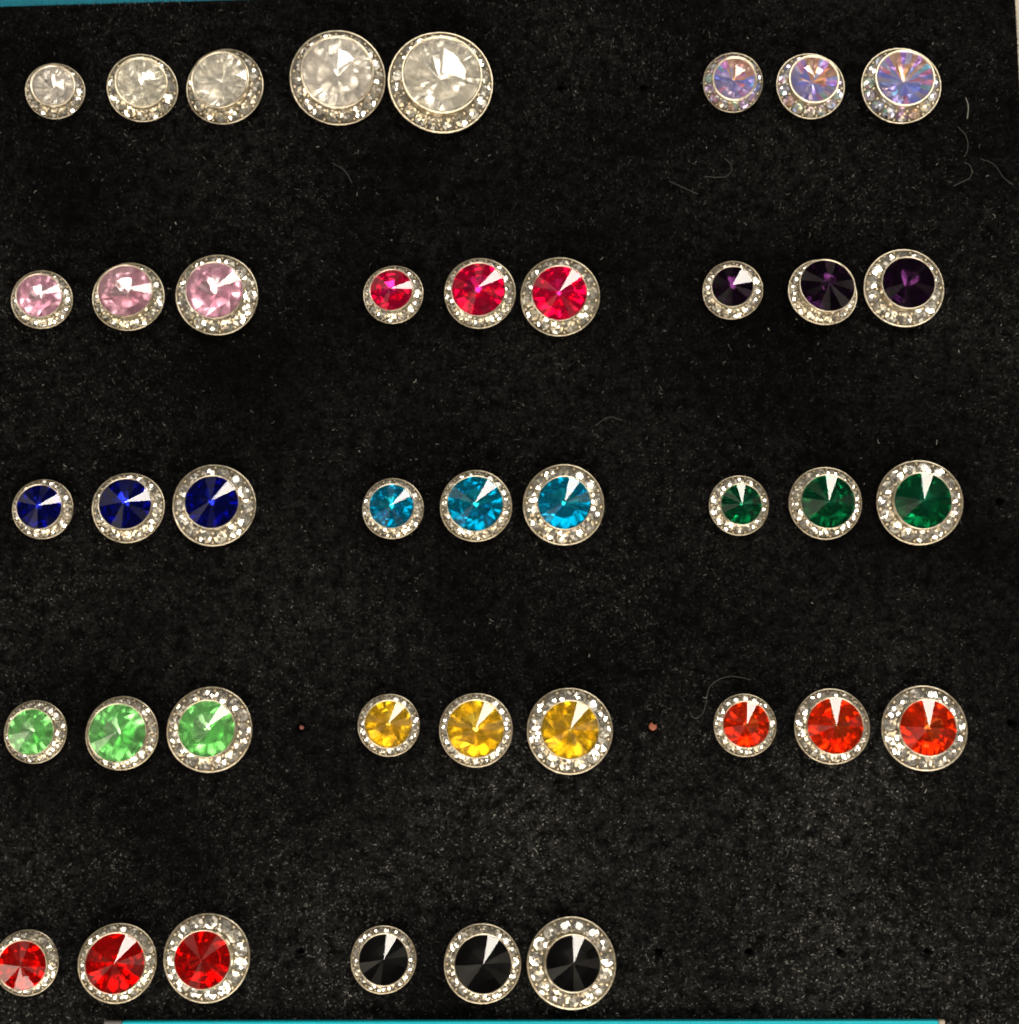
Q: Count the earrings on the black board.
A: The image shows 41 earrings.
